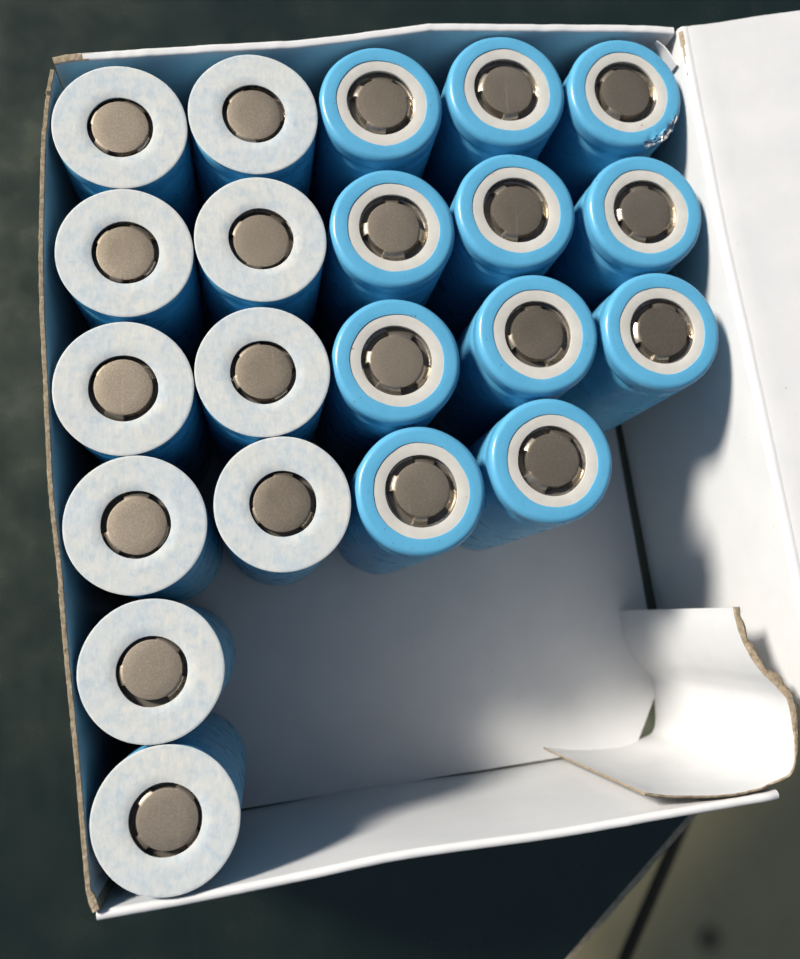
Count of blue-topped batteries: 11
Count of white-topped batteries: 10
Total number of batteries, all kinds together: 21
